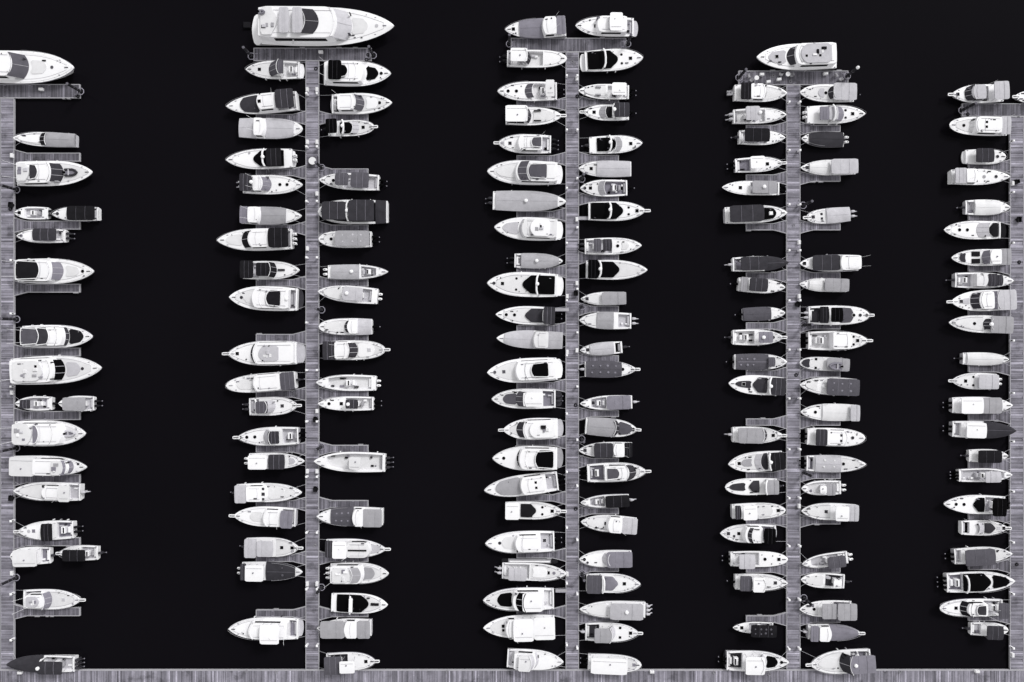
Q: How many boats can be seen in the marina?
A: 172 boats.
